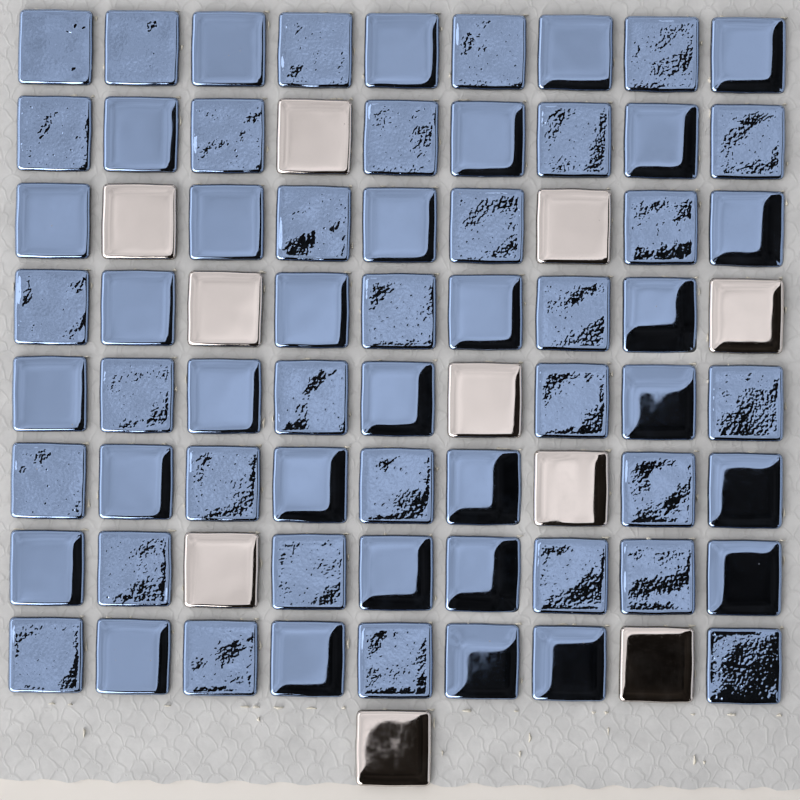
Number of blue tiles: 63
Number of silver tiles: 10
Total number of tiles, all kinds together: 73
